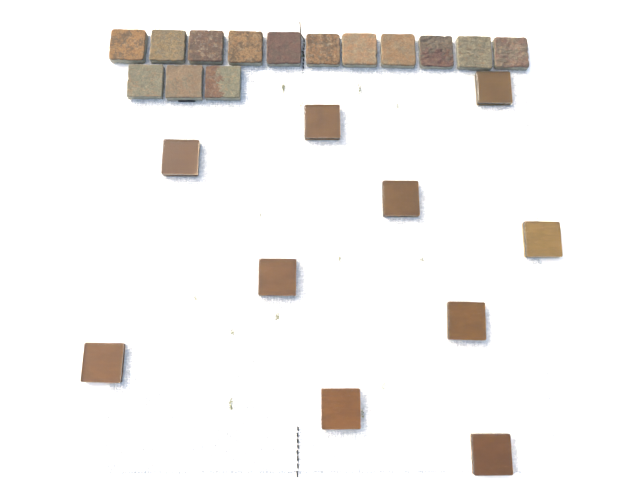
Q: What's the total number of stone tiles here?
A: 14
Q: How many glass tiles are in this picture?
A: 10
